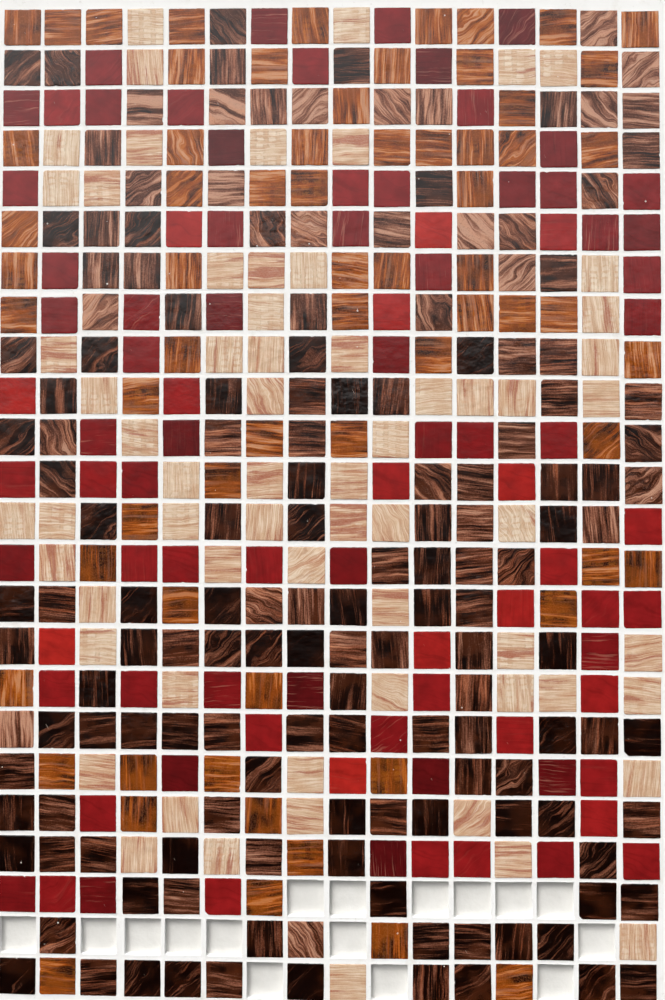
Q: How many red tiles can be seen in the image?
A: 86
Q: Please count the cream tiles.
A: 64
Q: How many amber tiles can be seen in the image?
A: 66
